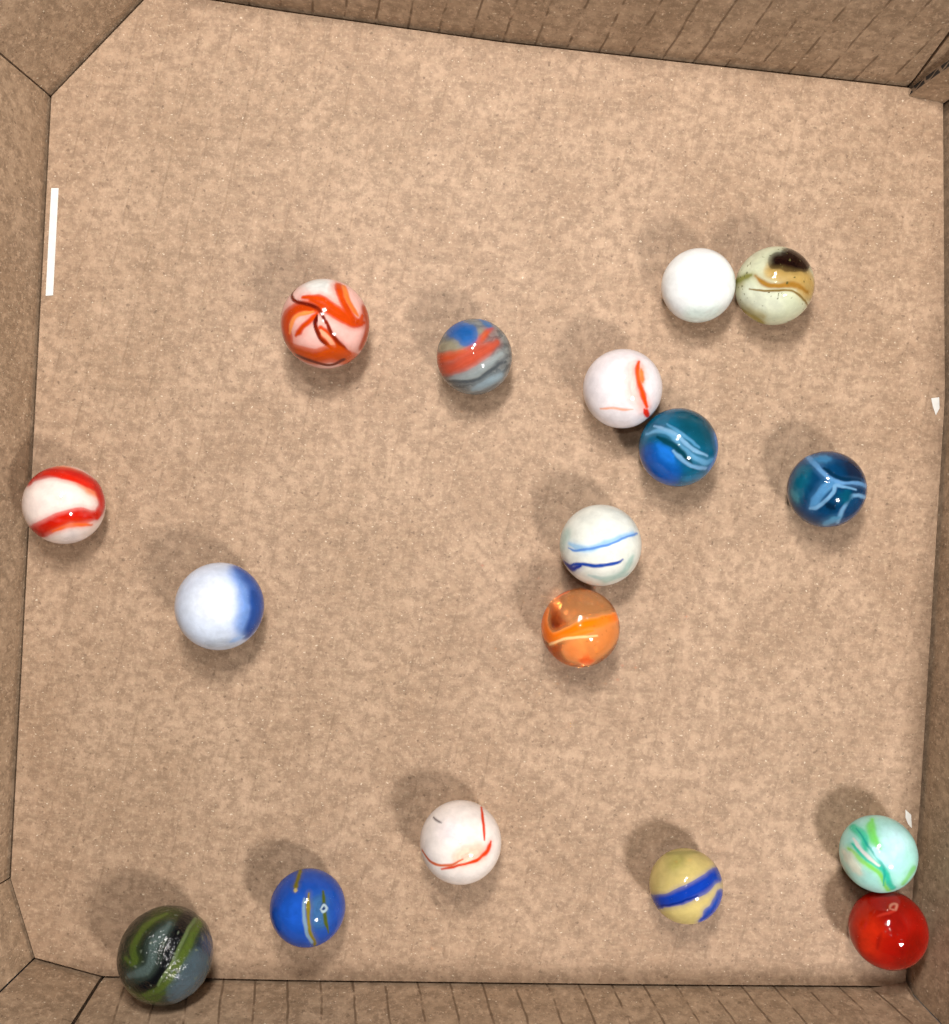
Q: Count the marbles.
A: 17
